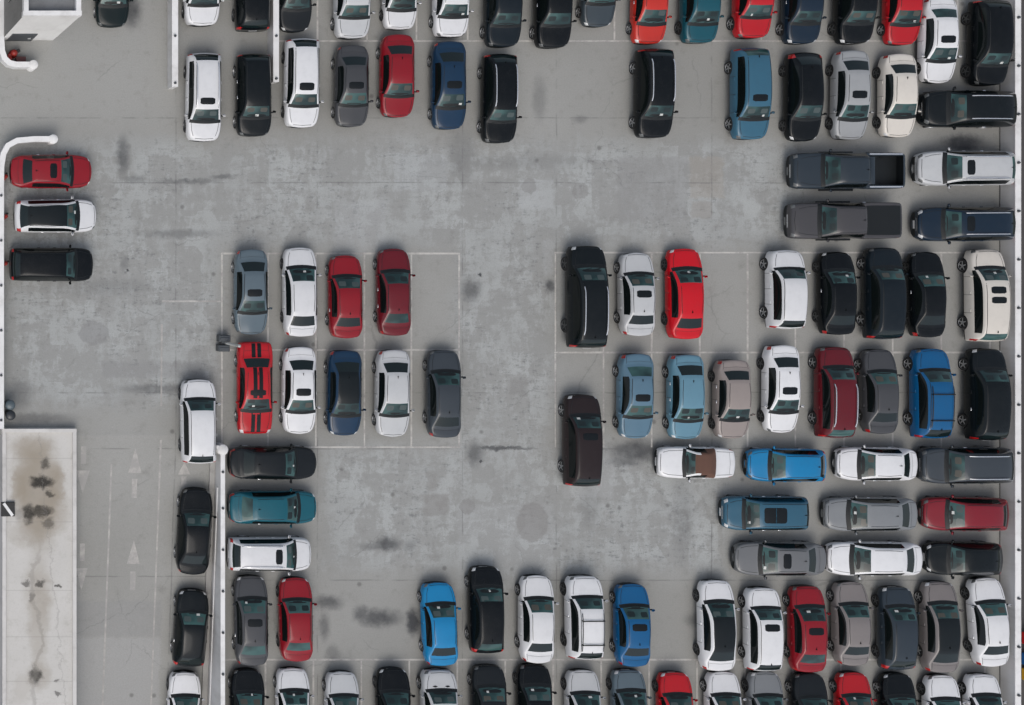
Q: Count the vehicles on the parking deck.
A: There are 112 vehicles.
